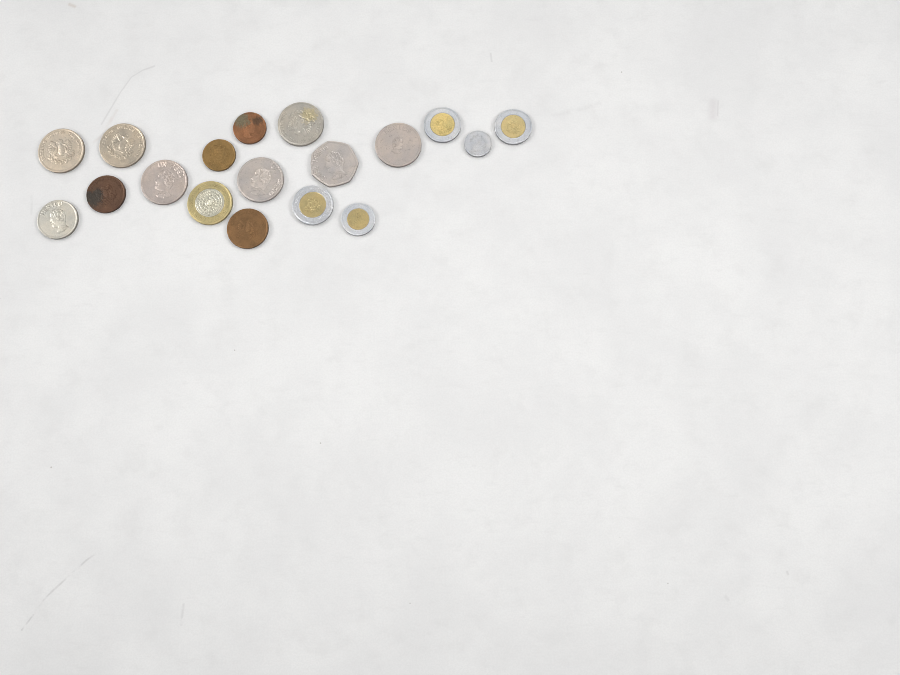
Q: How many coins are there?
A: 18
